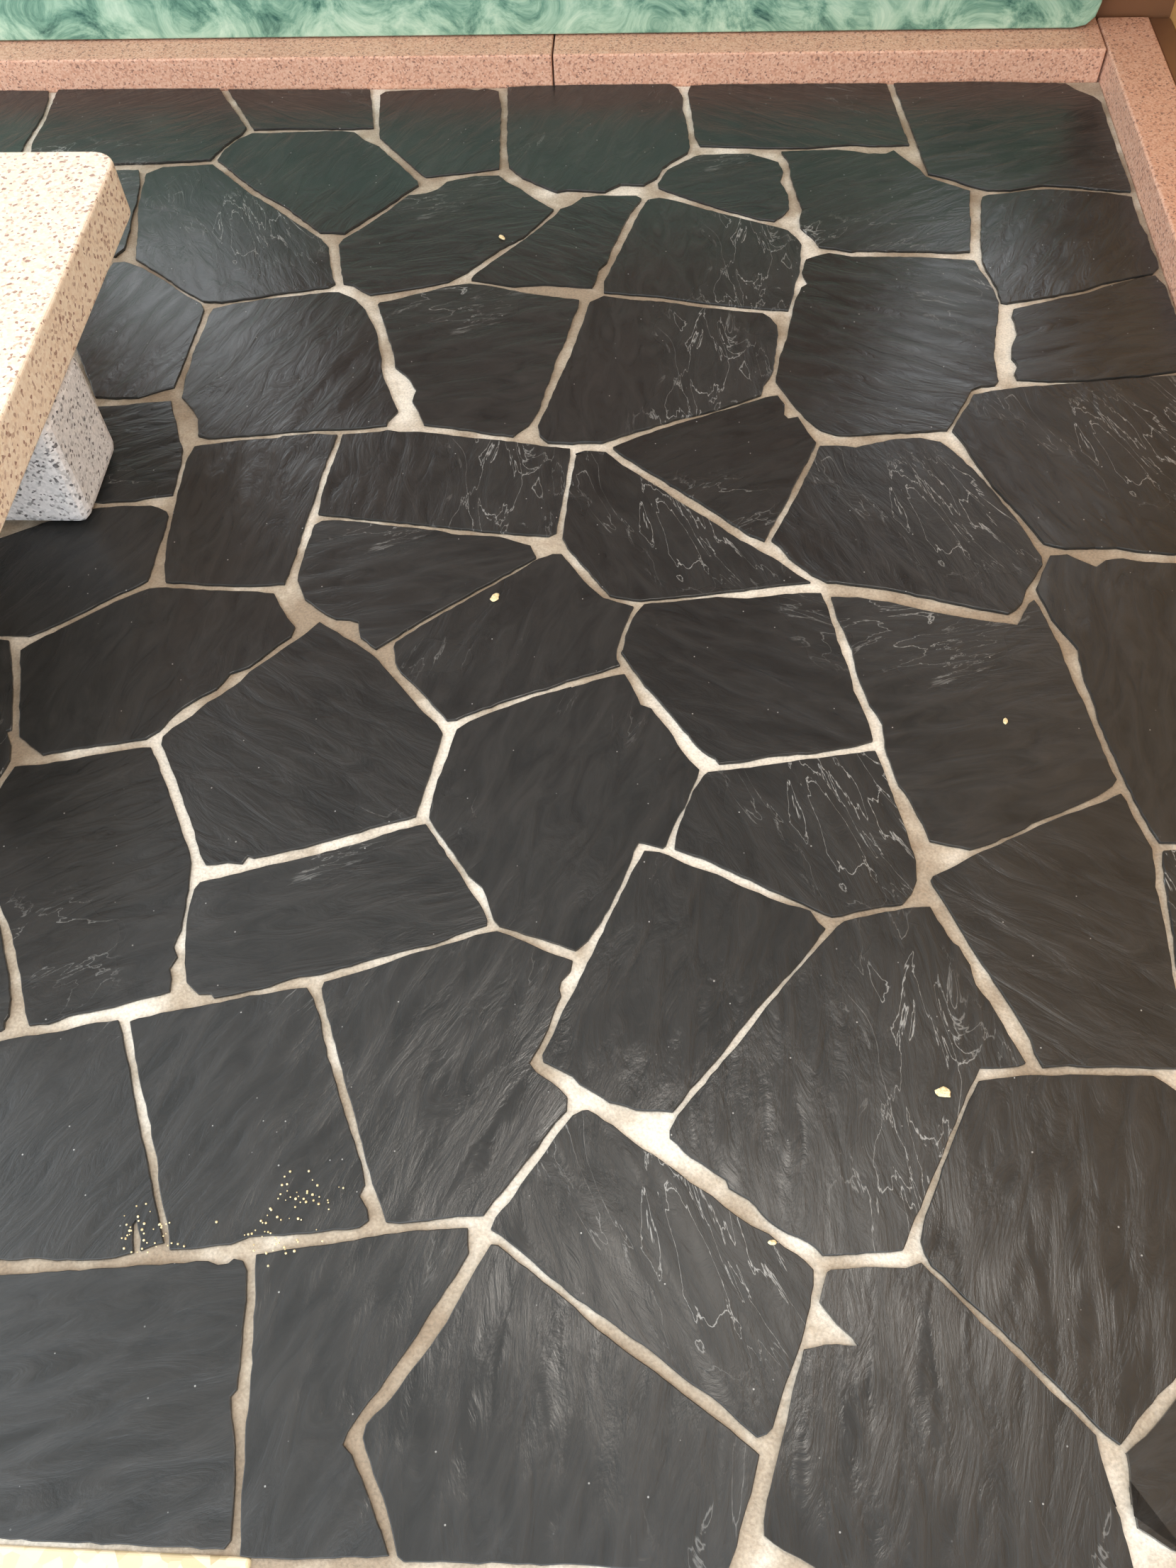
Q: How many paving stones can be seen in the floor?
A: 57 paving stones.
